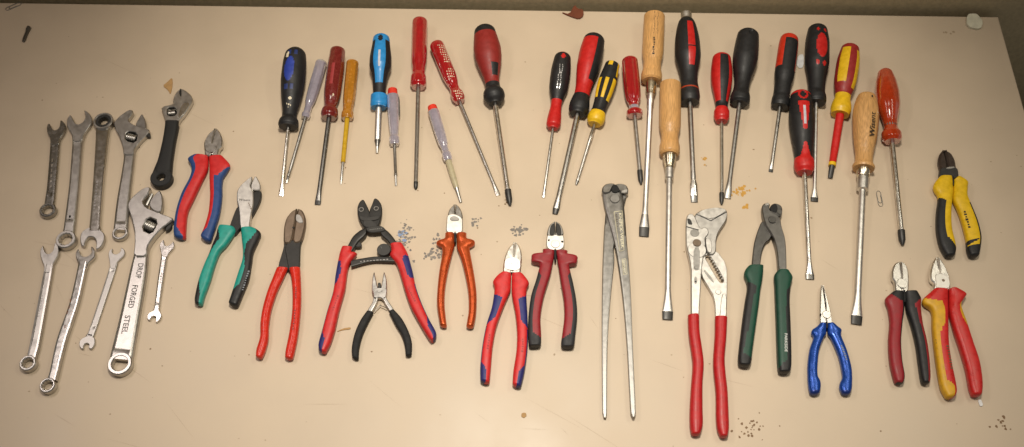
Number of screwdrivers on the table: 25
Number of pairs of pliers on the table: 15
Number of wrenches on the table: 10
